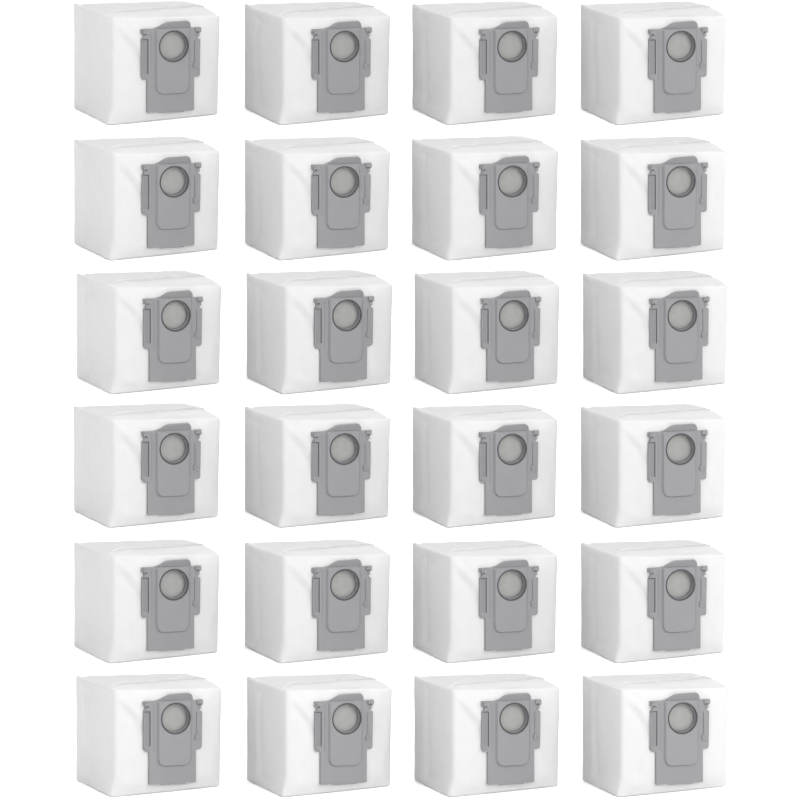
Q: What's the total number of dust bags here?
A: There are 24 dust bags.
